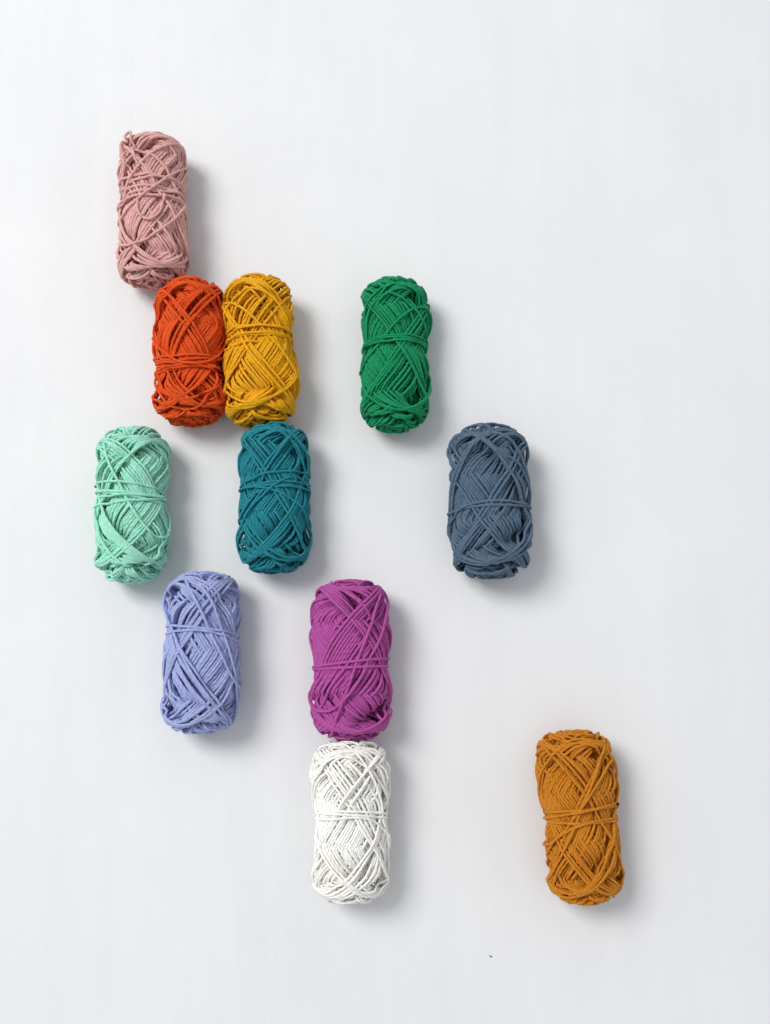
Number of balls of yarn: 11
